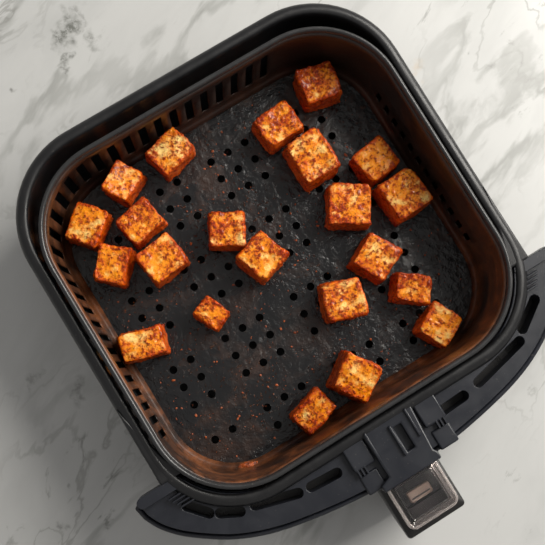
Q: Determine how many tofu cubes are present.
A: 22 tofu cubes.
